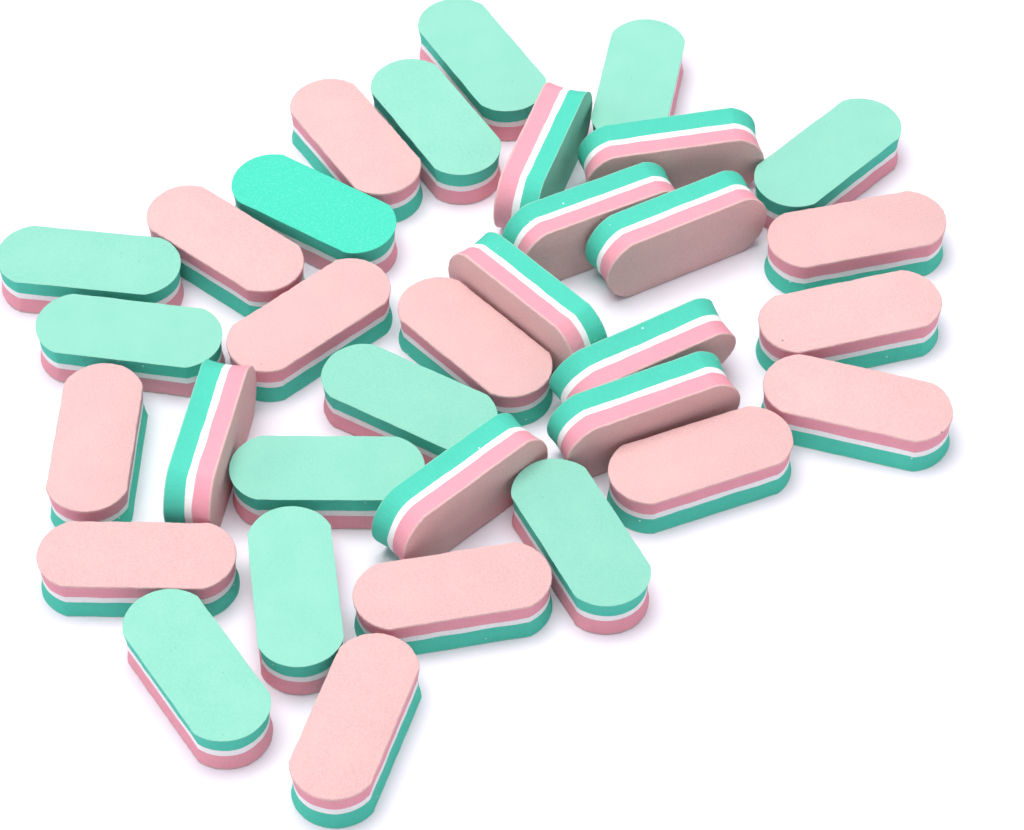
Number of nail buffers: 33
